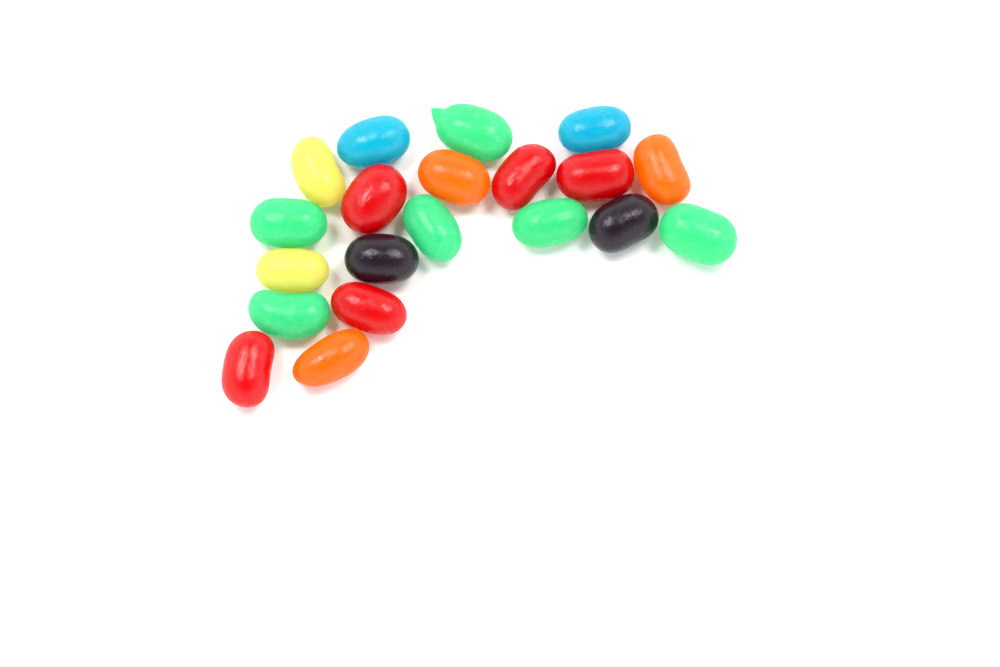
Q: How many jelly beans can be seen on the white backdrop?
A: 20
